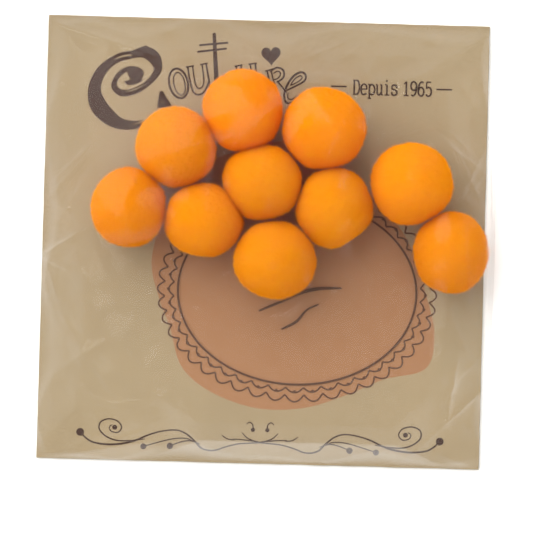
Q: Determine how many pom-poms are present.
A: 10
